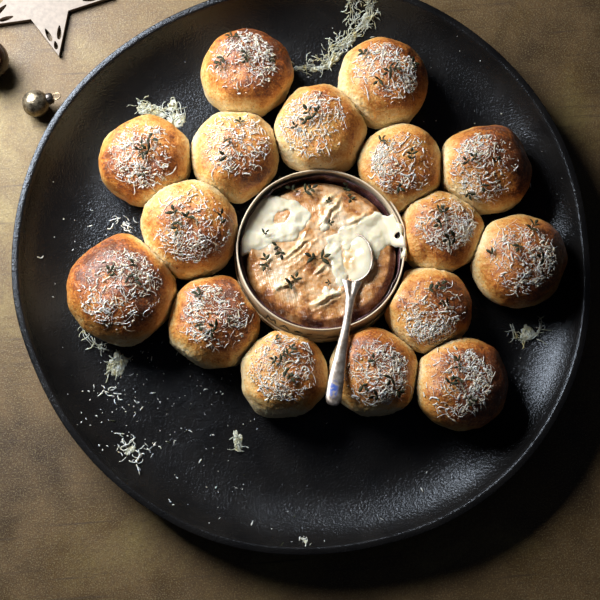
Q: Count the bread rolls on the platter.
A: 16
